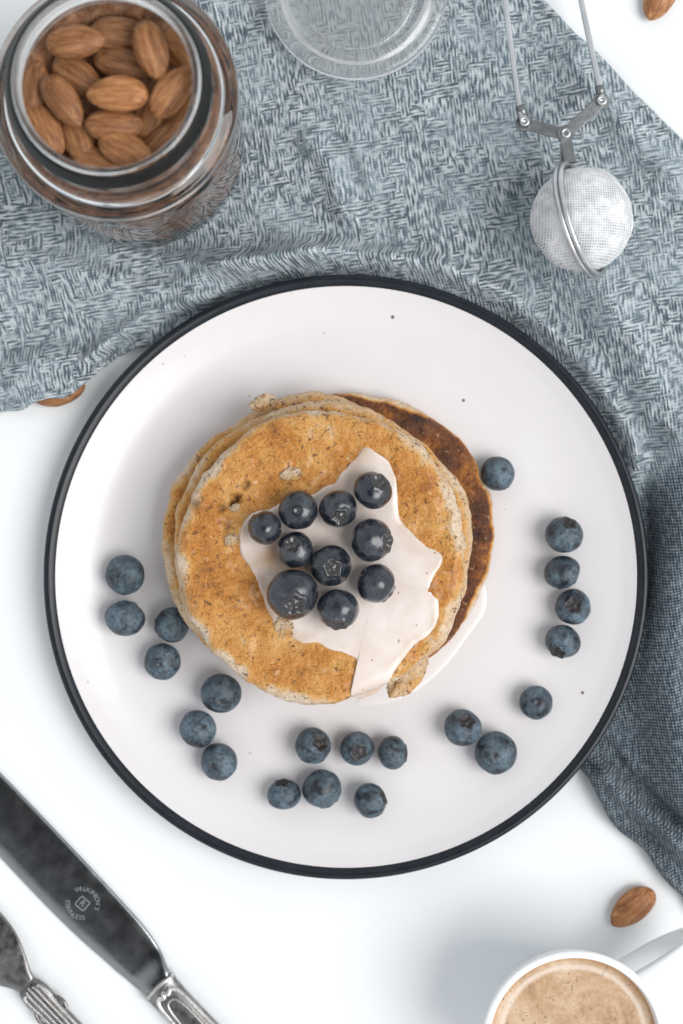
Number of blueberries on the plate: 31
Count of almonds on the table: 21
